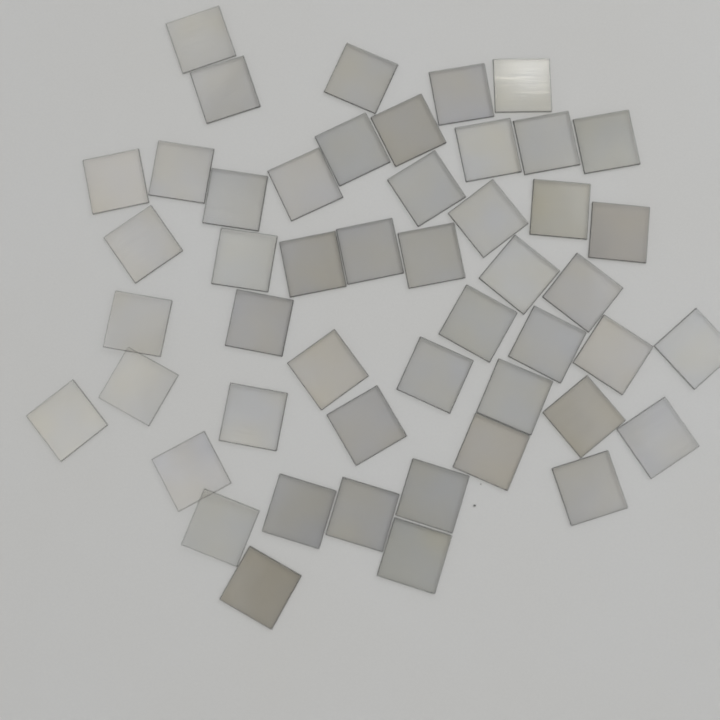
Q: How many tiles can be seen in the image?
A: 49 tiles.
